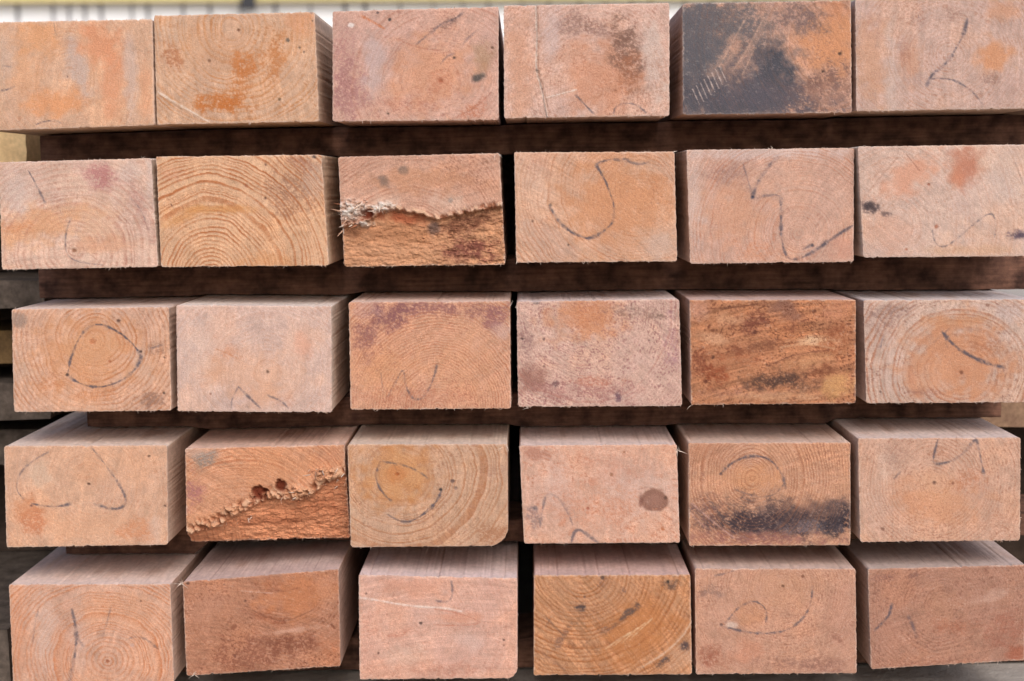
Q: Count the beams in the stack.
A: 30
